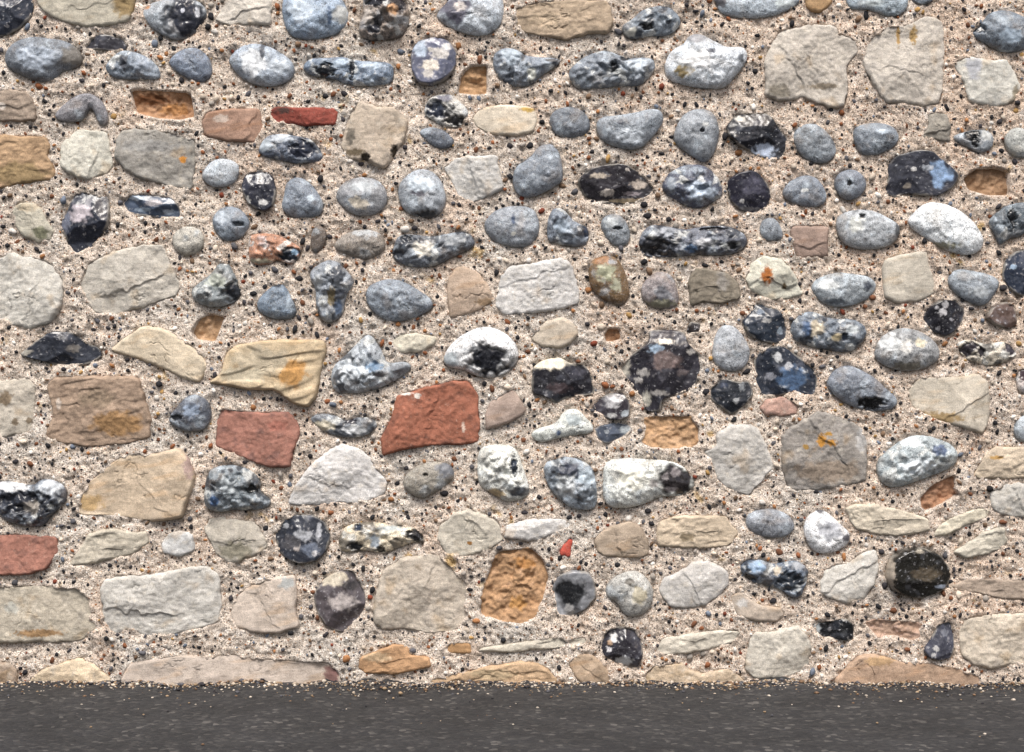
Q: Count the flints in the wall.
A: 111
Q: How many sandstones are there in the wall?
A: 80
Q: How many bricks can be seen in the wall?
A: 5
